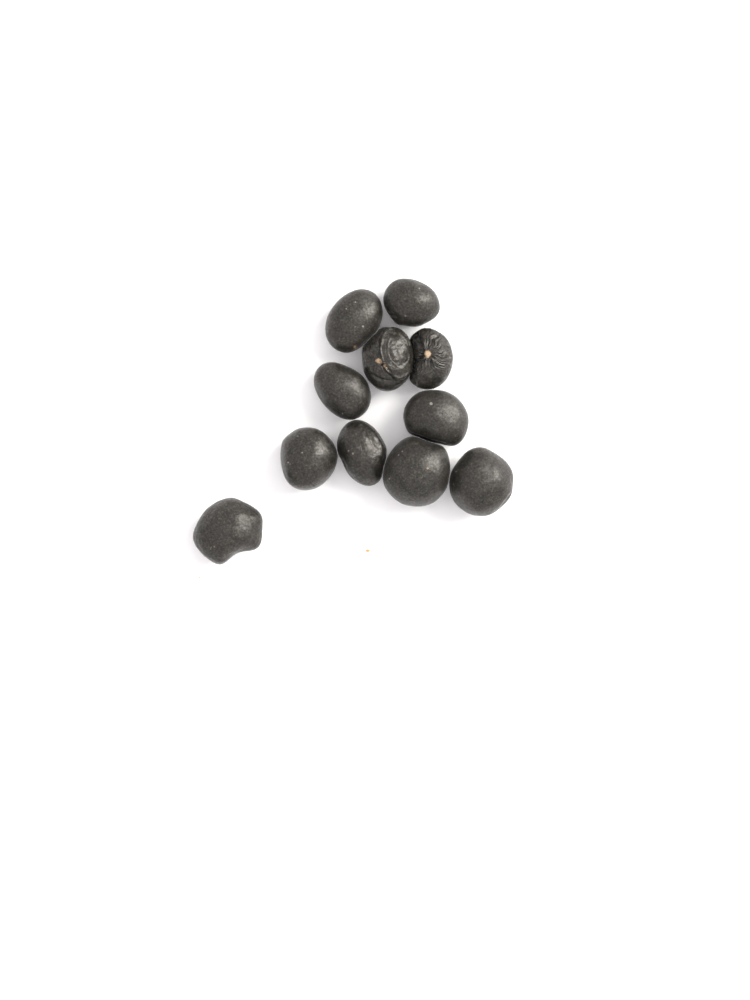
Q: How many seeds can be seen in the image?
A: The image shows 11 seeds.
